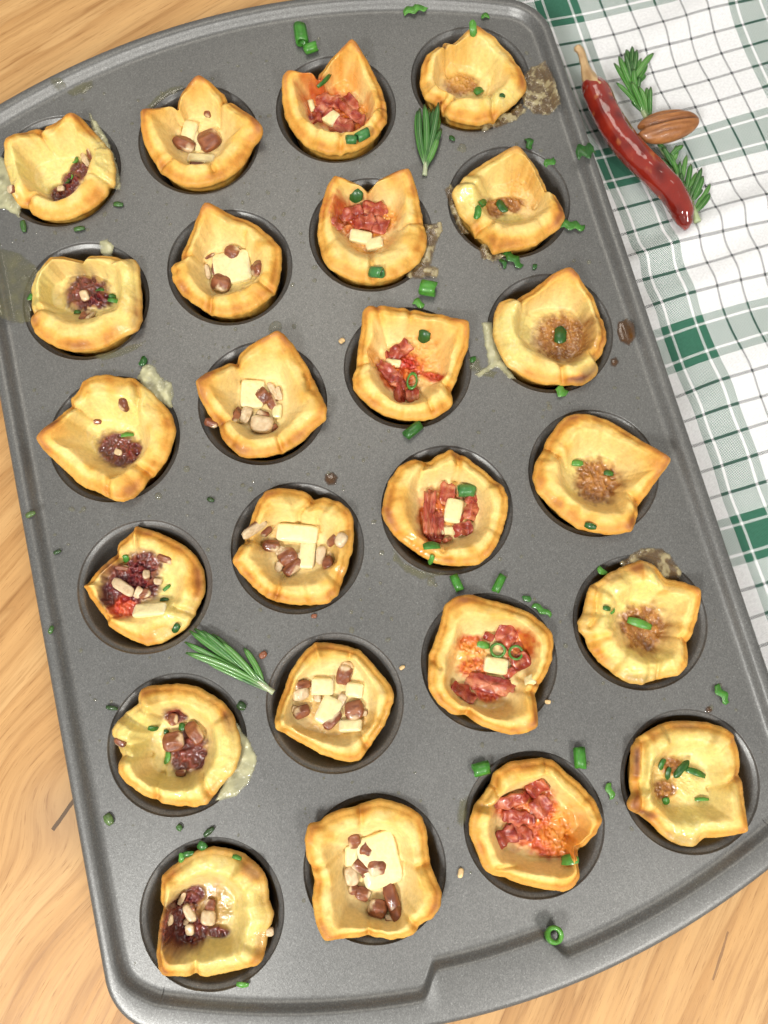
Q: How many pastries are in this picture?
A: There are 24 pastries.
